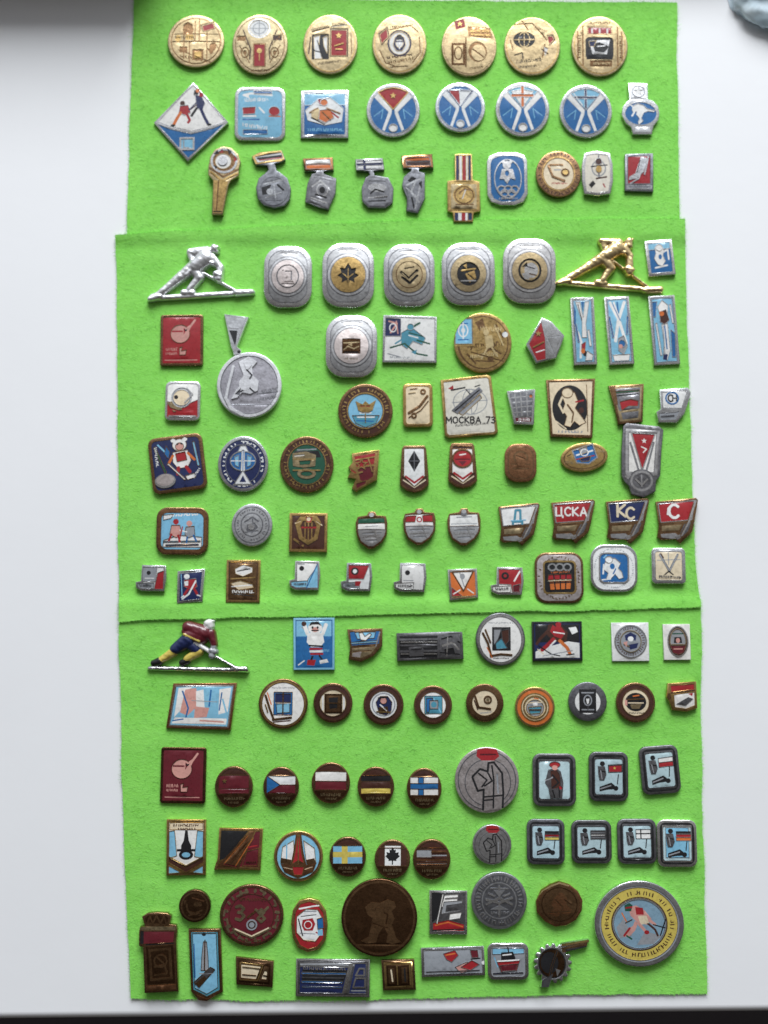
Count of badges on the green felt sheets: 135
